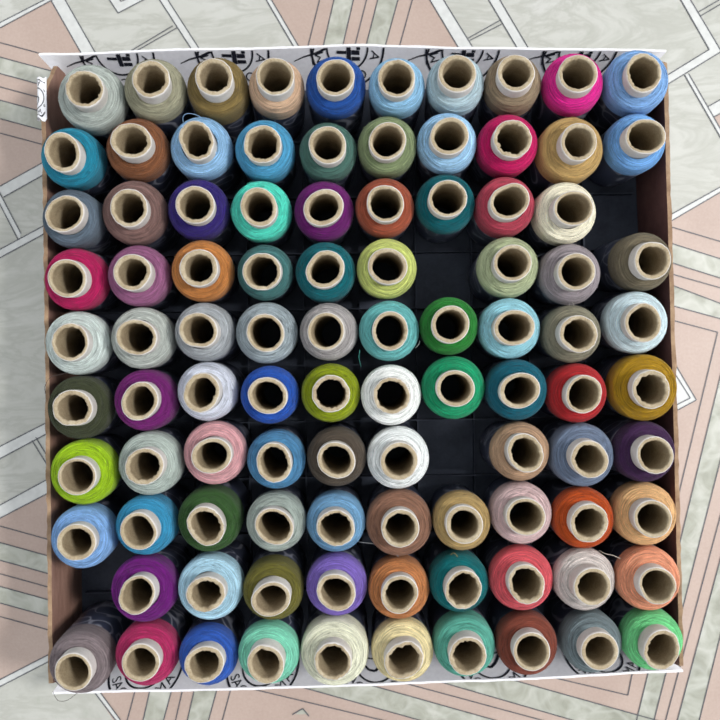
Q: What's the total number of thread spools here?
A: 96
